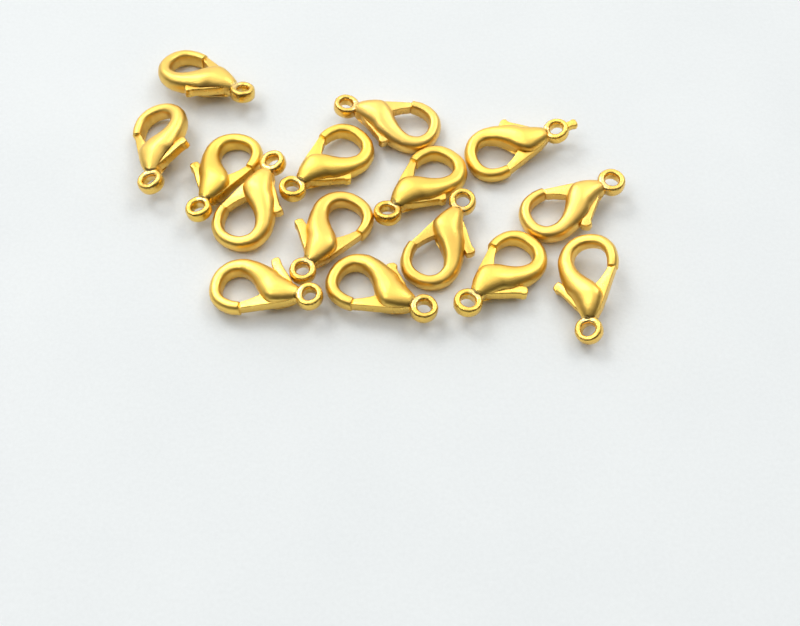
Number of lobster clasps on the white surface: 15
